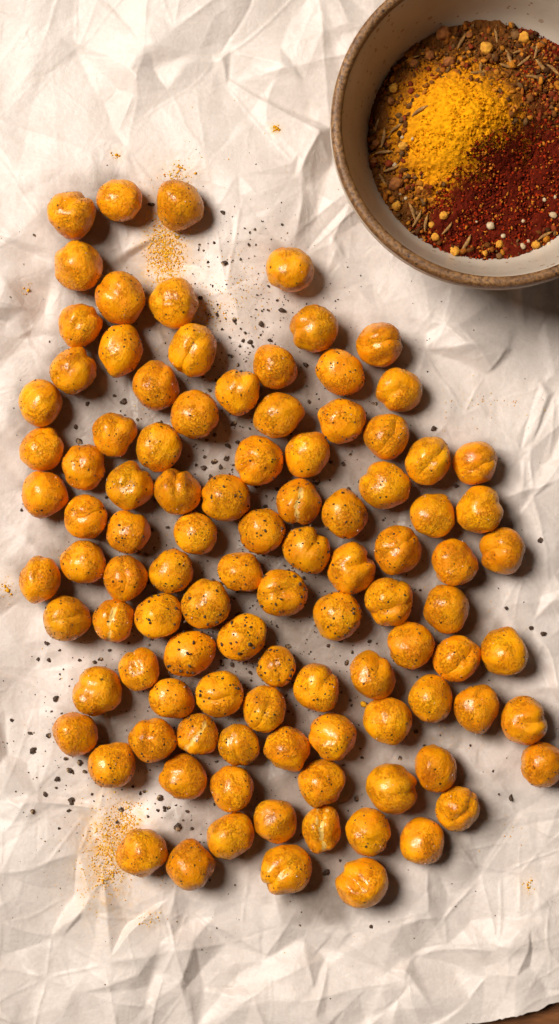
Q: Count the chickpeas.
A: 102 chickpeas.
